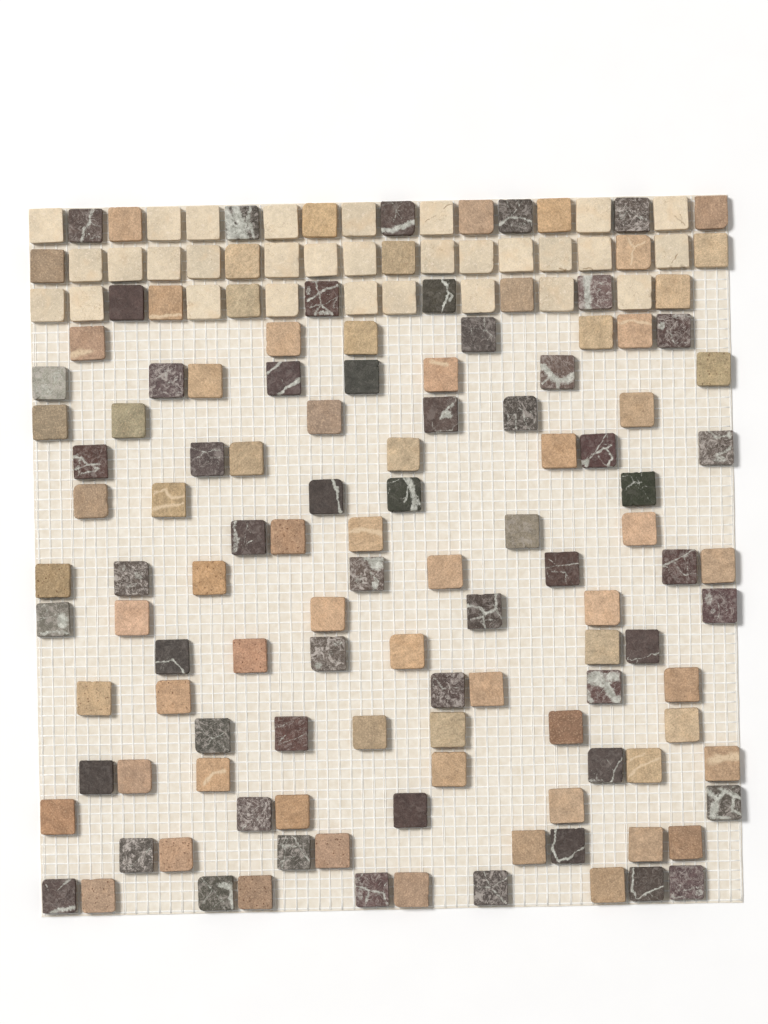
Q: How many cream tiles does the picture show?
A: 30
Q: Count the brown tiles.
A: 69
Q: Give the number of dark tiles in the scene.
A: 55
